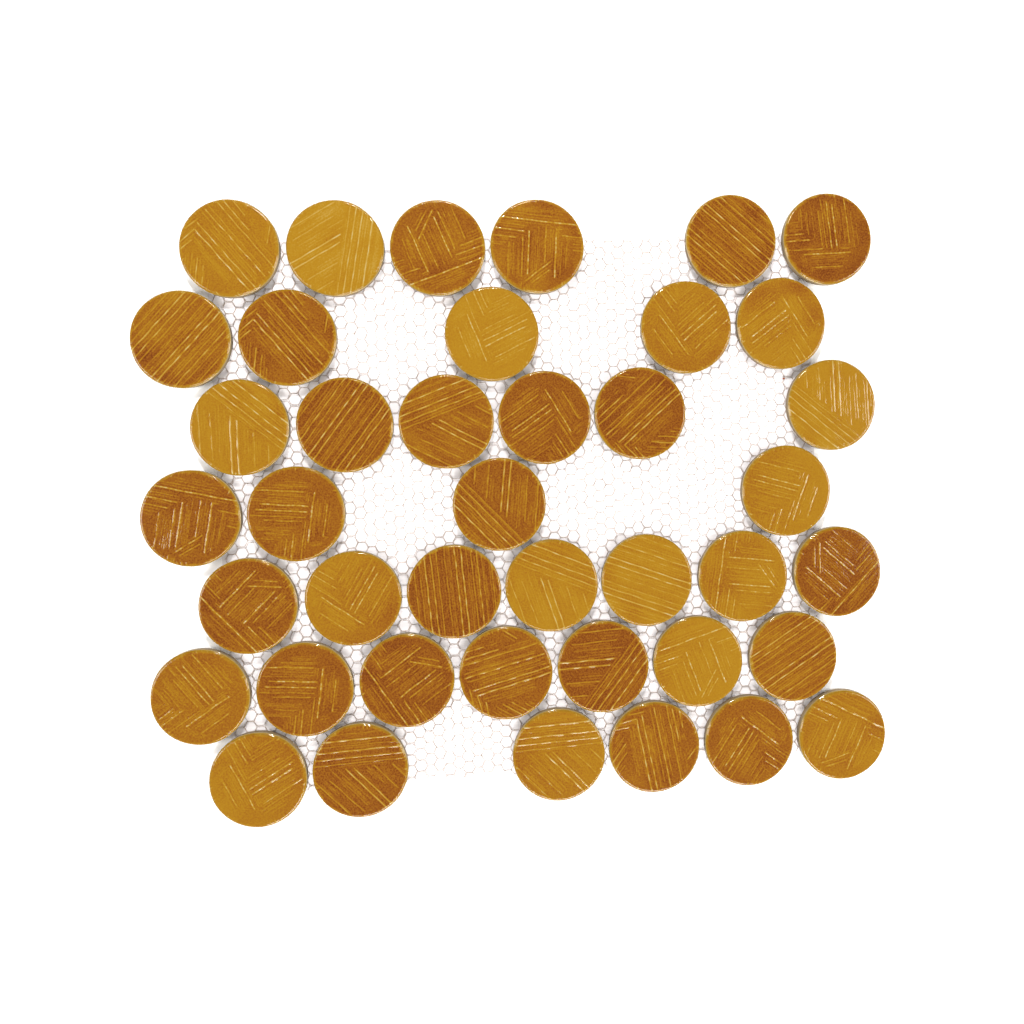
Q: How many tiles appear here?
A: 41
